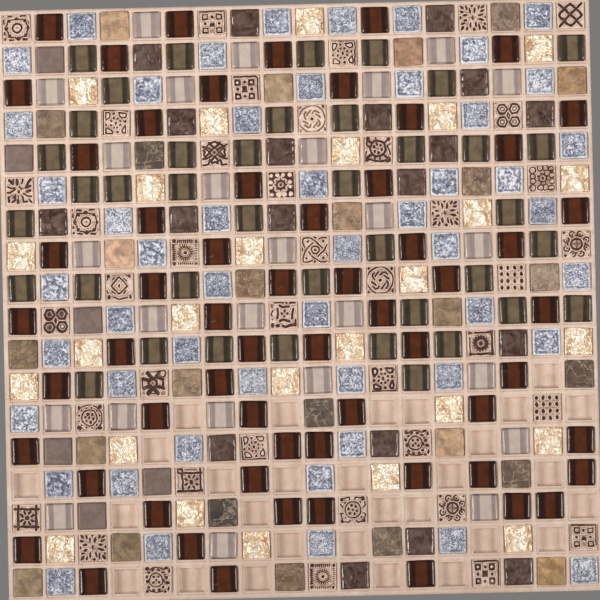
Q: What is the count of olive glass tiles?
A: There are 40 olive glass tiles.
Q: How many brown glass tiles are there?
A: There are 61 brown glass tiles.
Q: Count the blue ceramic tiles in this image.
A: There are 51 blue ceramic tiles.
